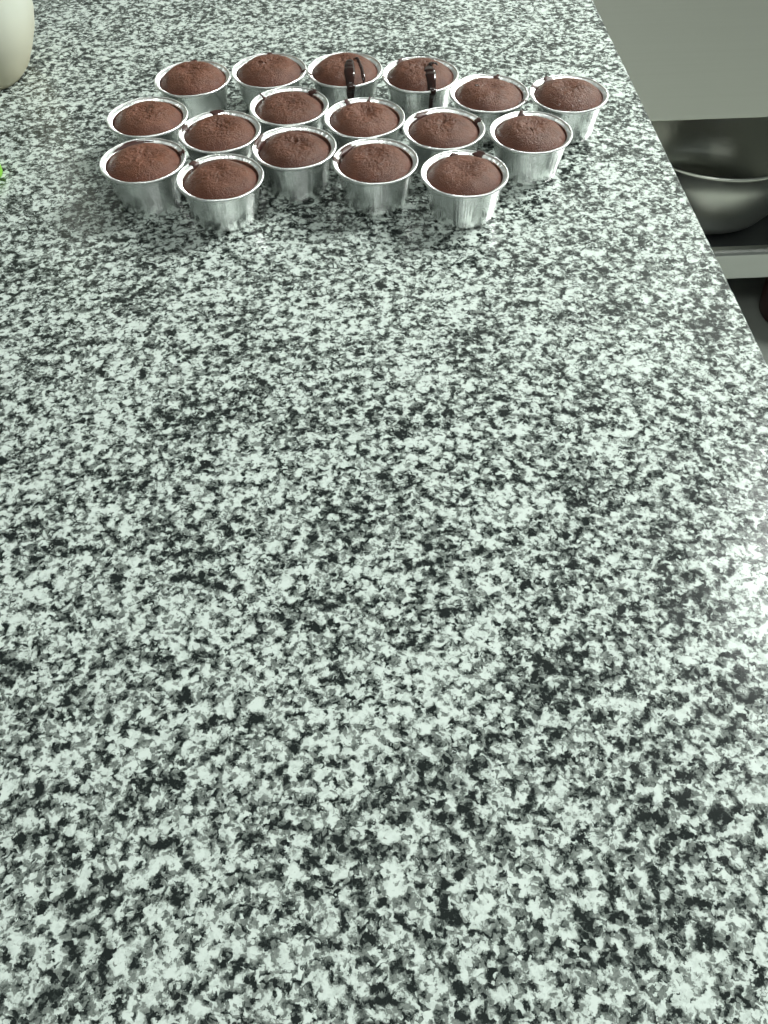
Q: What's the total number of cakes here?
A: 17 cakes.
